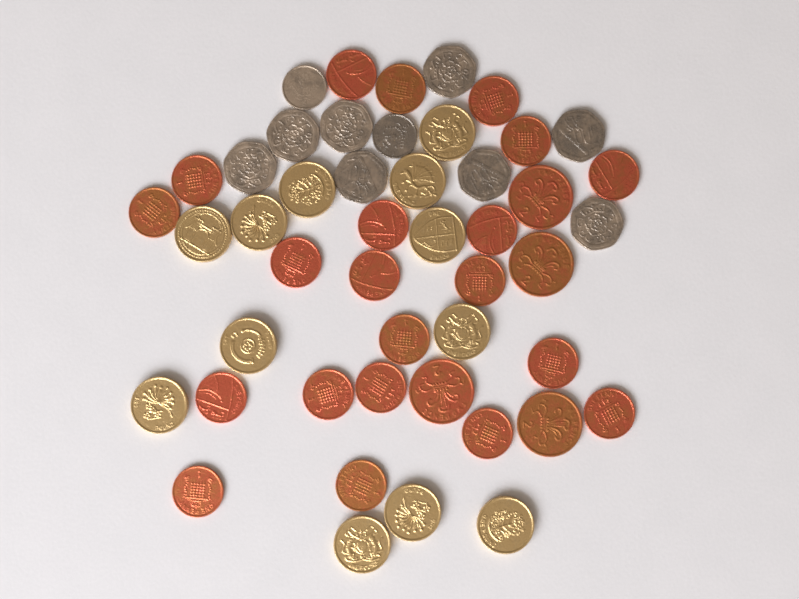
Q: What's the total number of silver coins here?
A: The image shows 10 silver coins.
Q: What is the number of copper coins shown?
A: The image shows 25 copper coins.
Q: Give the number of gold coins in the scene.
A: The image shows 12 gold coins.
